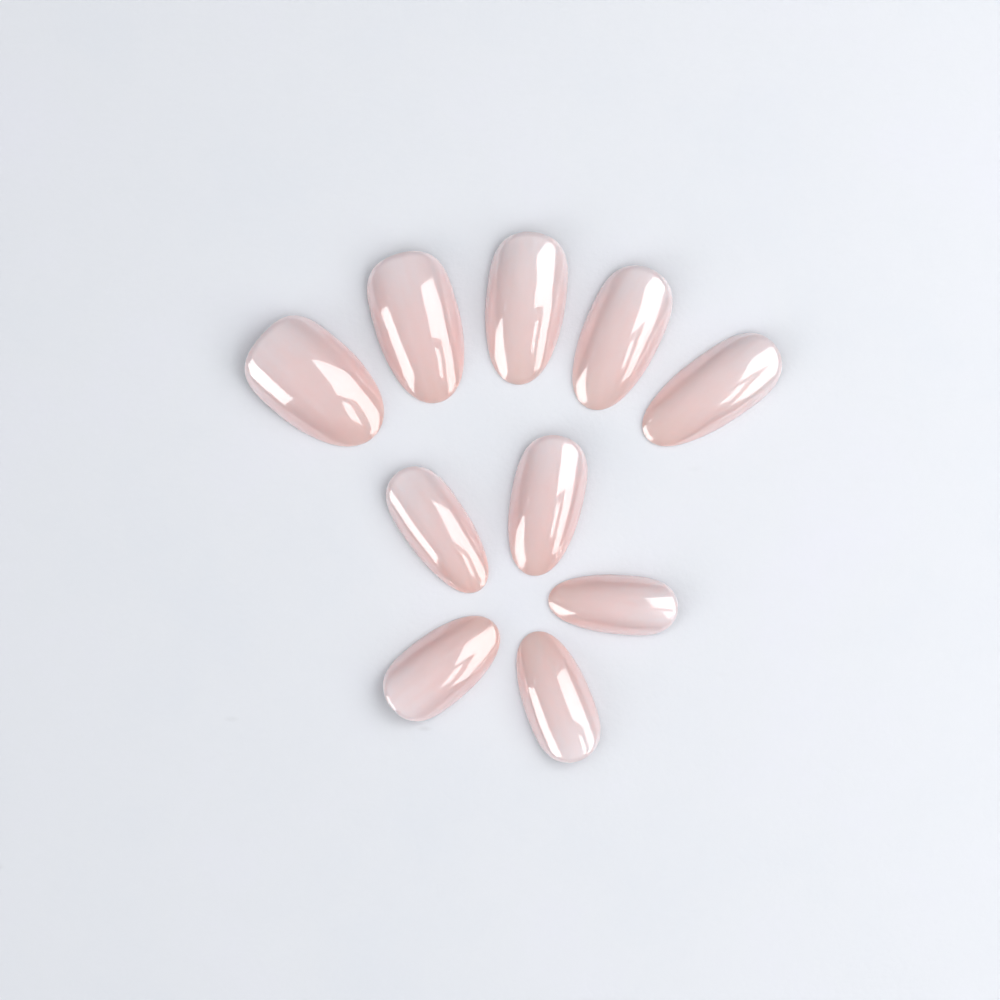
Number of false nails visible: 10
